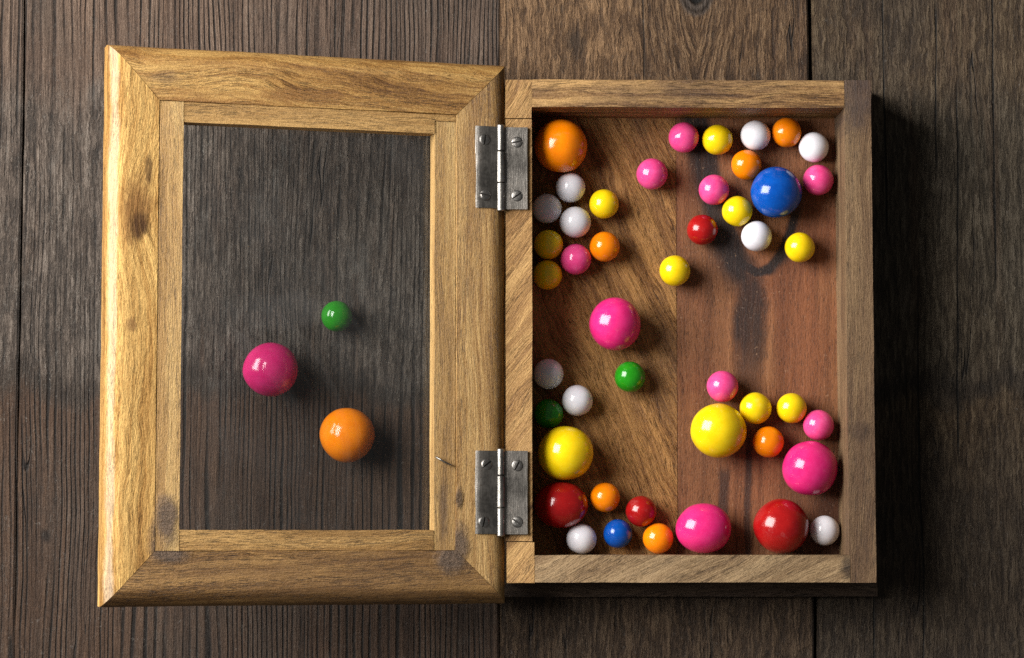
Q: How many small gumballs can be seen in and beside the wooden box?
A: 38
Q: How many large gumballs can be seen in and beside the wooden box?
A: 11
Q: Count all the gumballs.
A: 49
